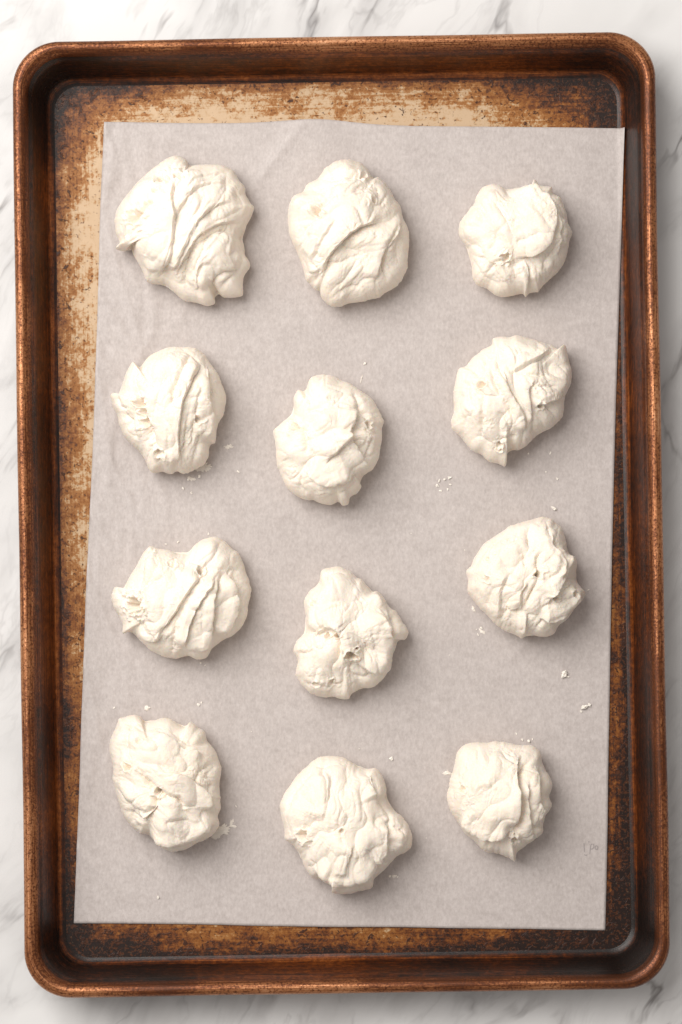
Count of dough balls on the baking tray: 12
